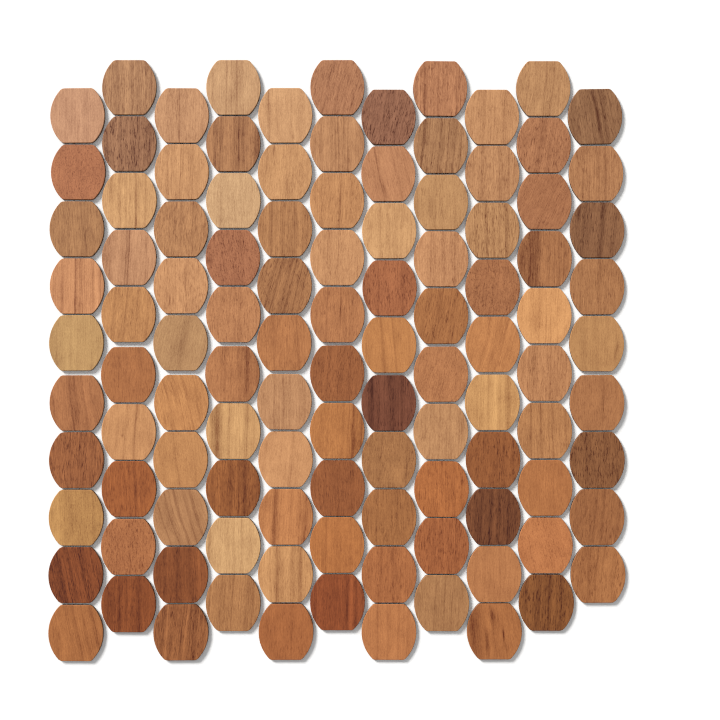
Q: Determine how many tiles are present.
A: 109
